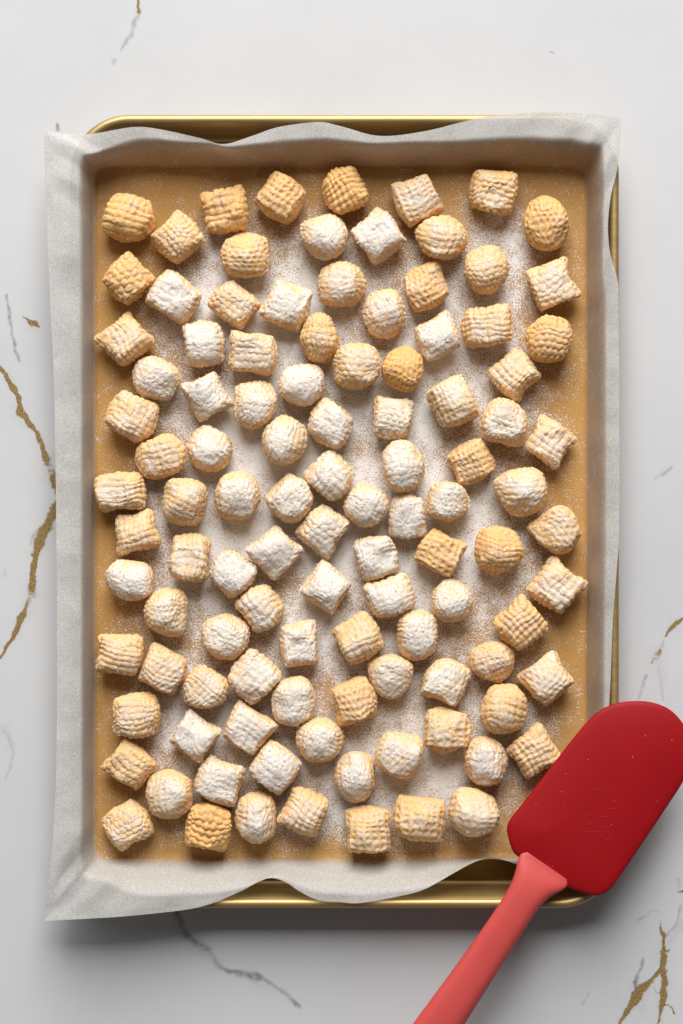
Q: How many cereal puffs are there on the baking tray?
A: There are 107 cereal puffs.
